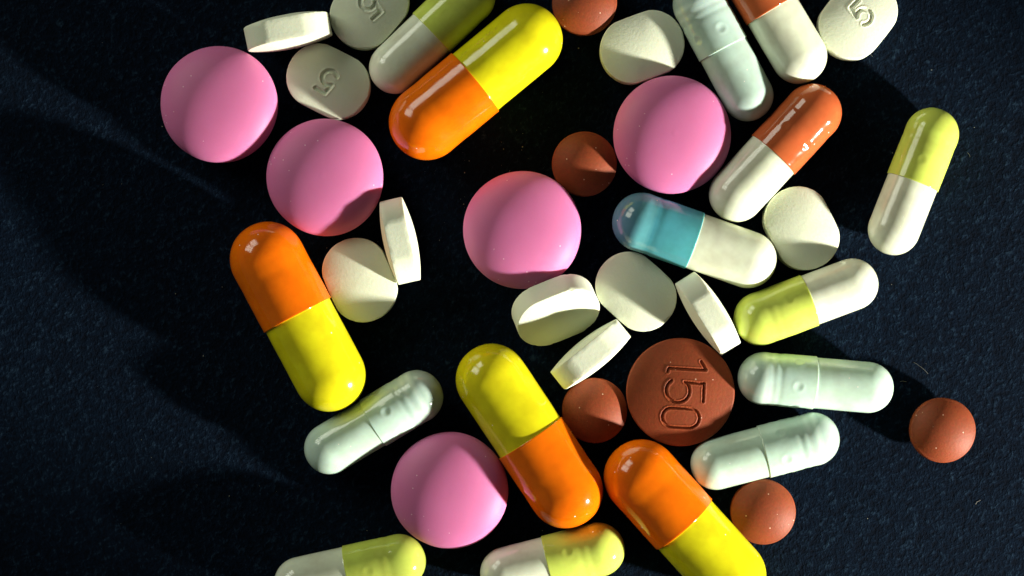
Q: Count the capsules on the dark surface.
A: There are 16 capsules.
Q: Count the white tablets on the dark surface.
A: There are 12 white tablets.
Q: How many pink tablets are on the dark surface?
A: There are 5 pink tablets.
